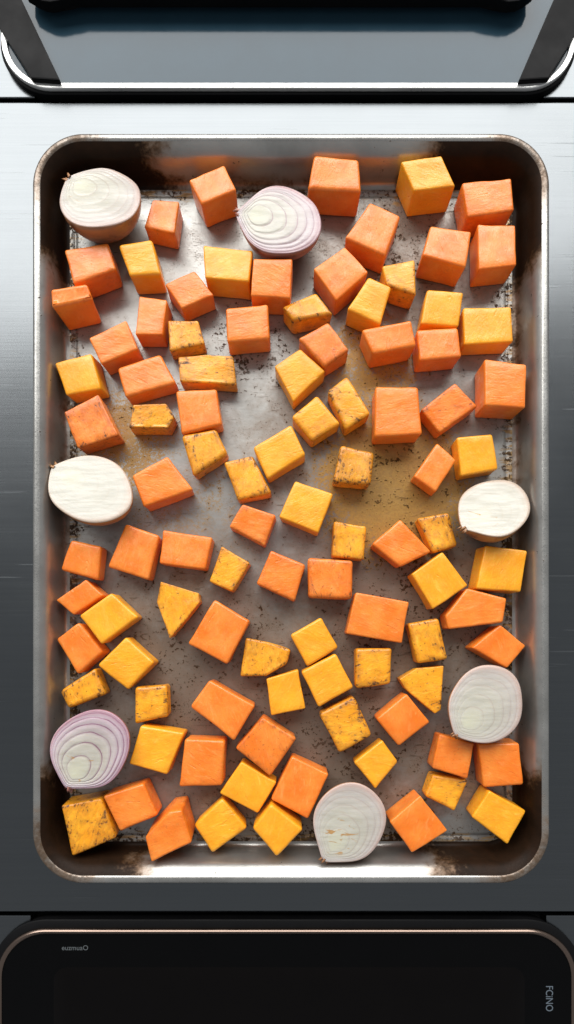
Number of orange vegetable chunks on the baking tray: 49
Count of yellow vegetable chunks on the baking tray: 47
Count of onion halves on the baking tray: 7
